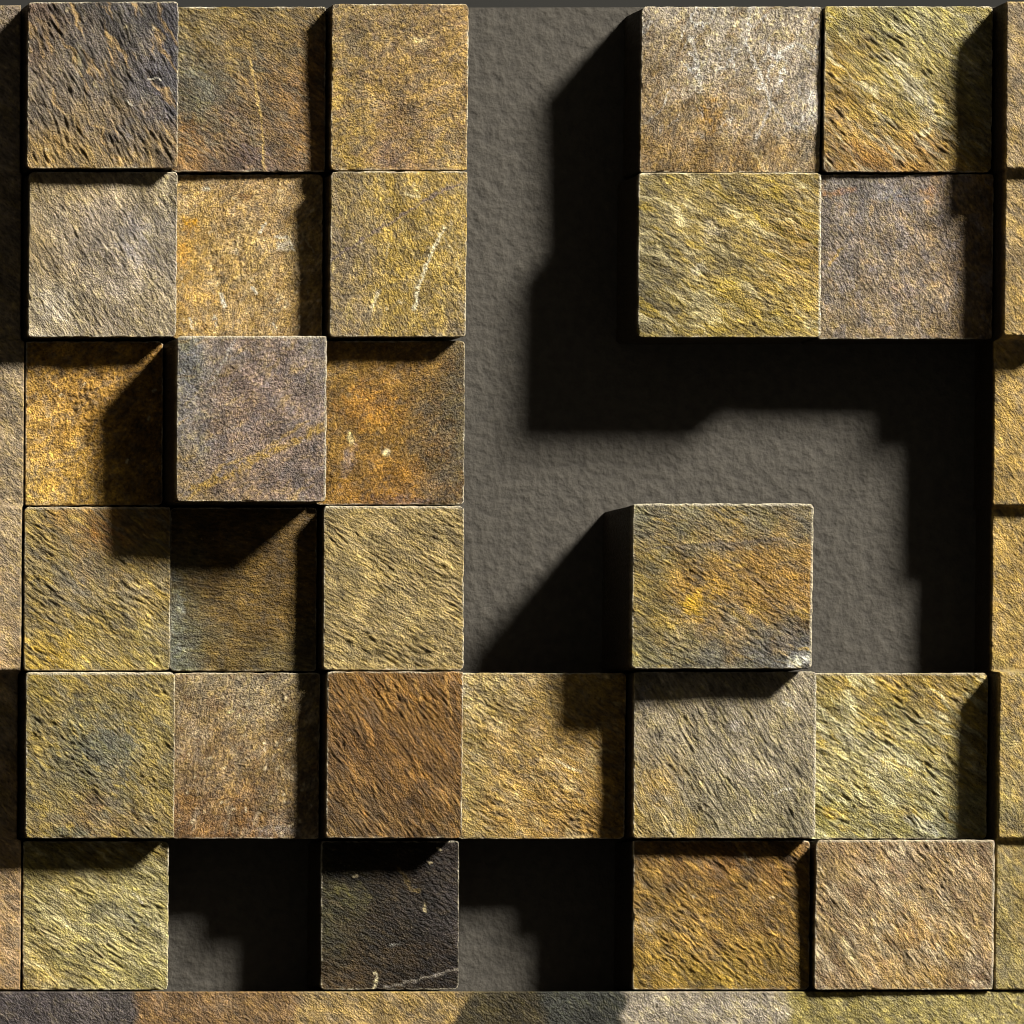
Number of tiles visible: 27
